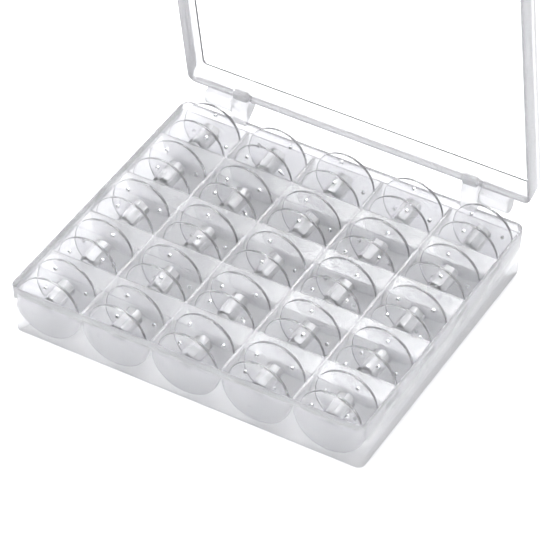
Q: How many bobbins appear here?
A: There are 25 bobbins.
